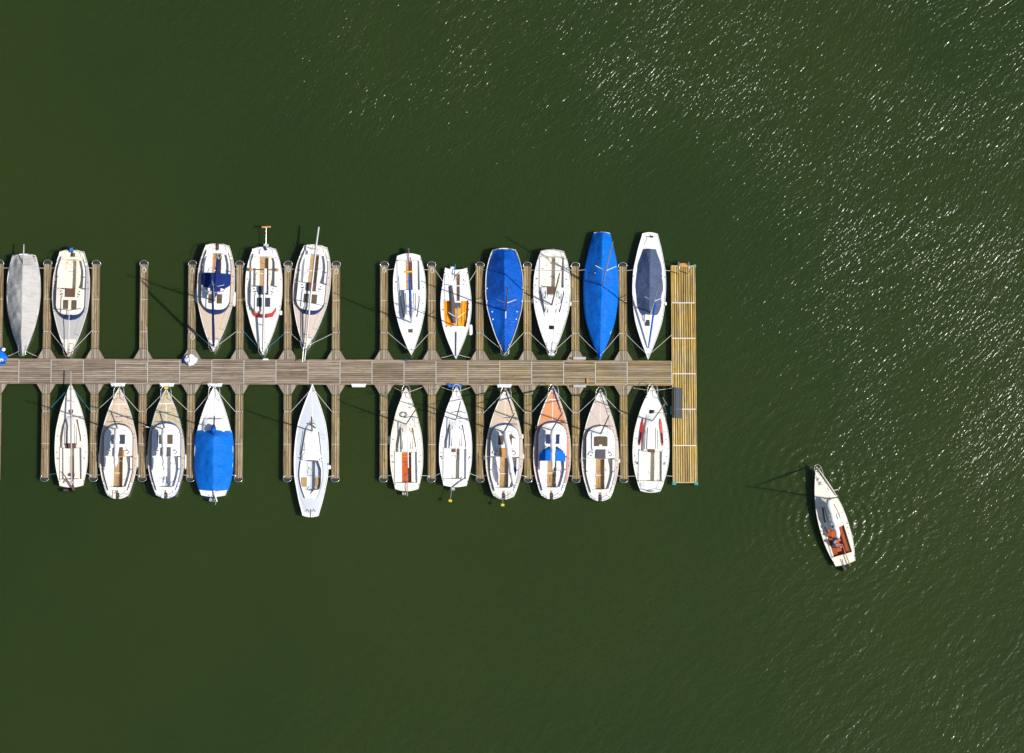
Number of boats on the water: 23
